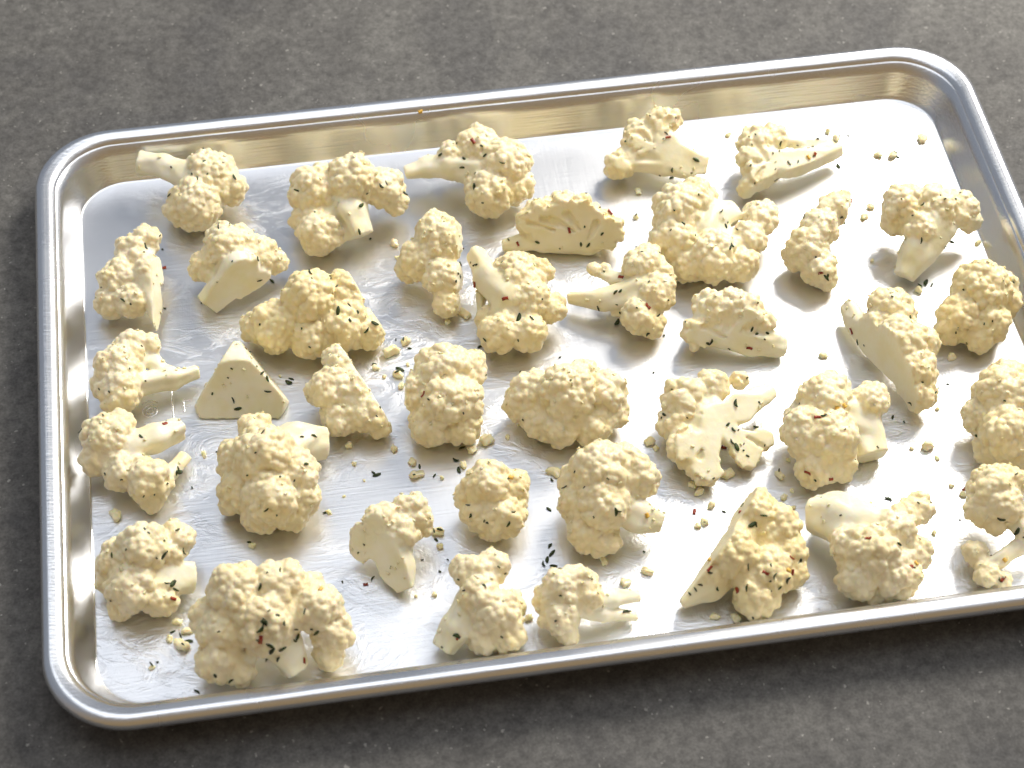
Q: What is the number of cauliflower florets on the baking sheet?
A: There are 38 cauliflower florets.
